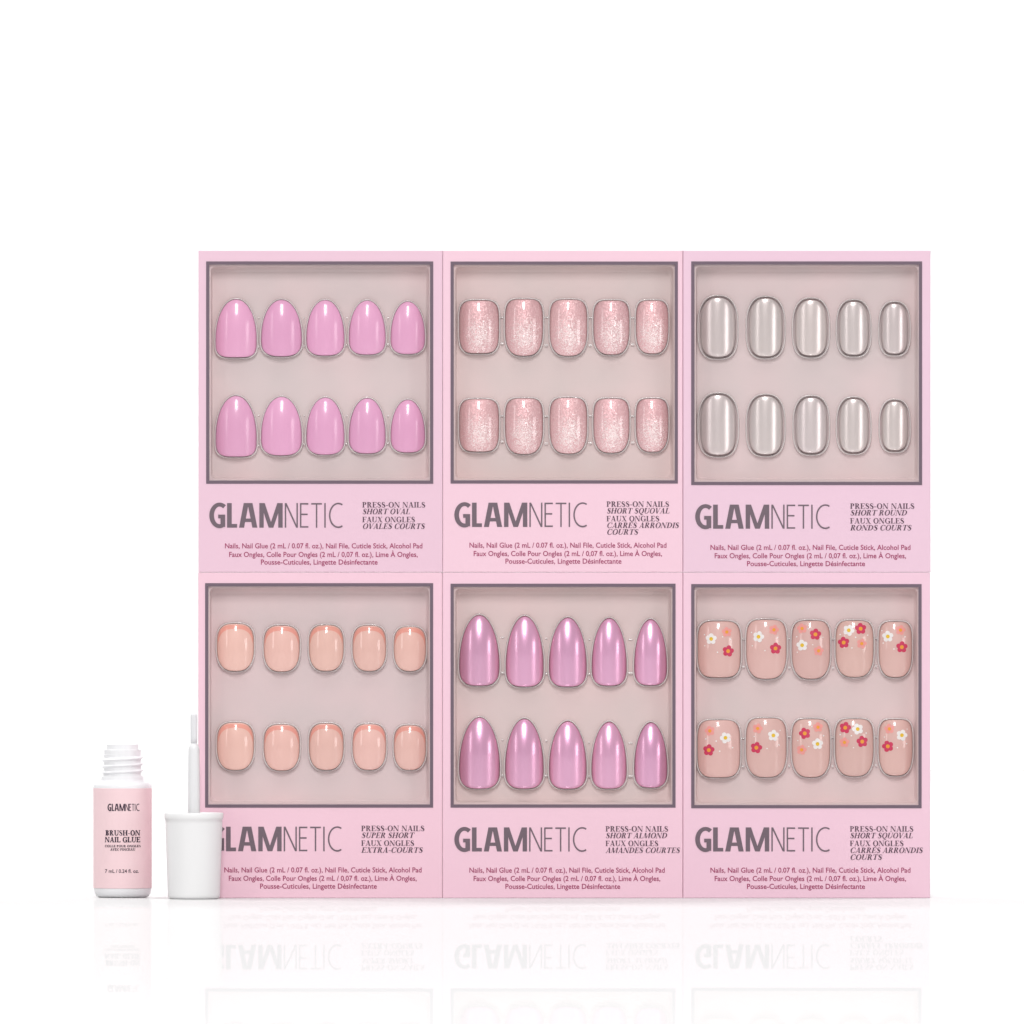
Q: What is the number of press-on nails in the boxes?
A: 60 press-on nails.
